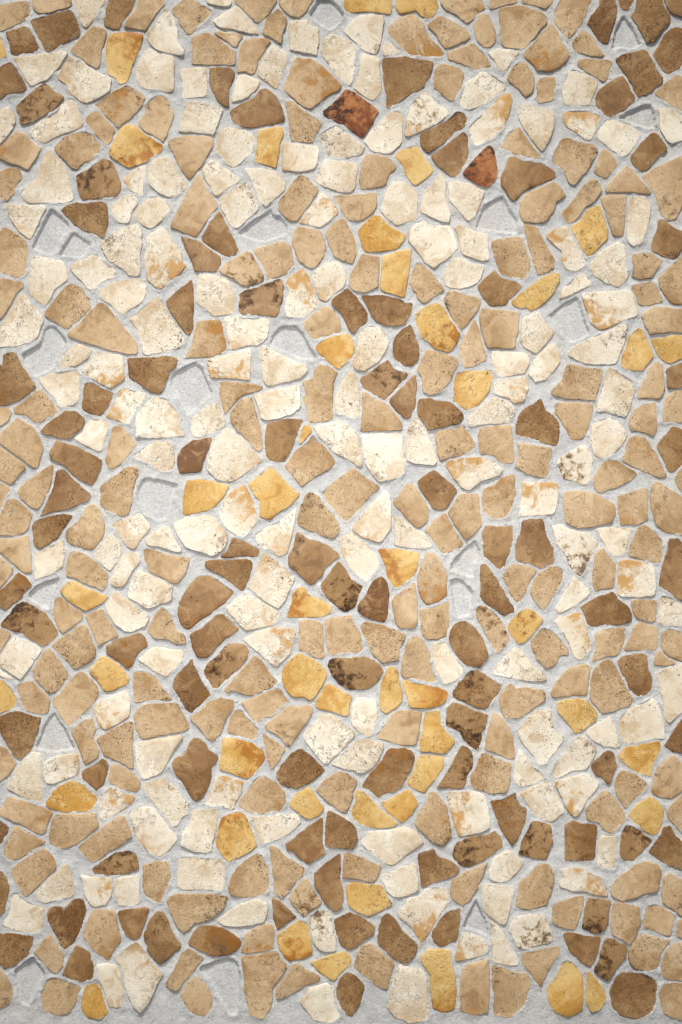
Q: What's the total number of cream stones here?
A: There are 162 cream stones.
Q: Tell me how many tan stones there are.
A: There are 195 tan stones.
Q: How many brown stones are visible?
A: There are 106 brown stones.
